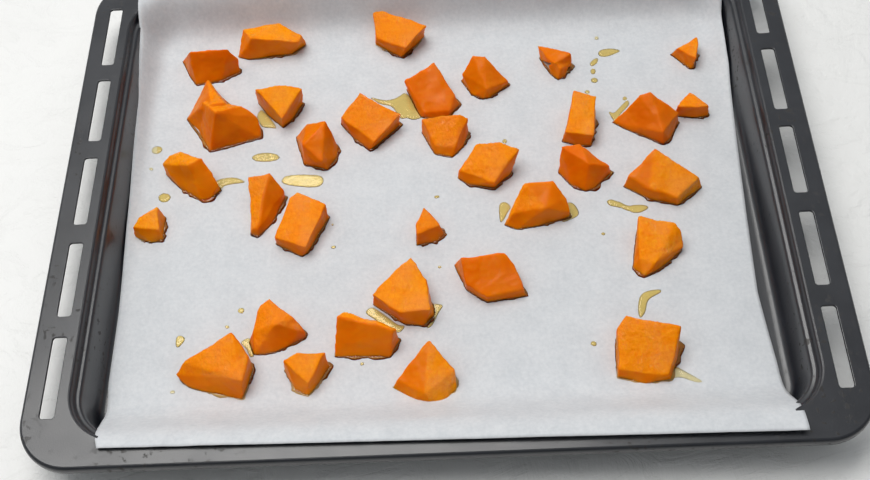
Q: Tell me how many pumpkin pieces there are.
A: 33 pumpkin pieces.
